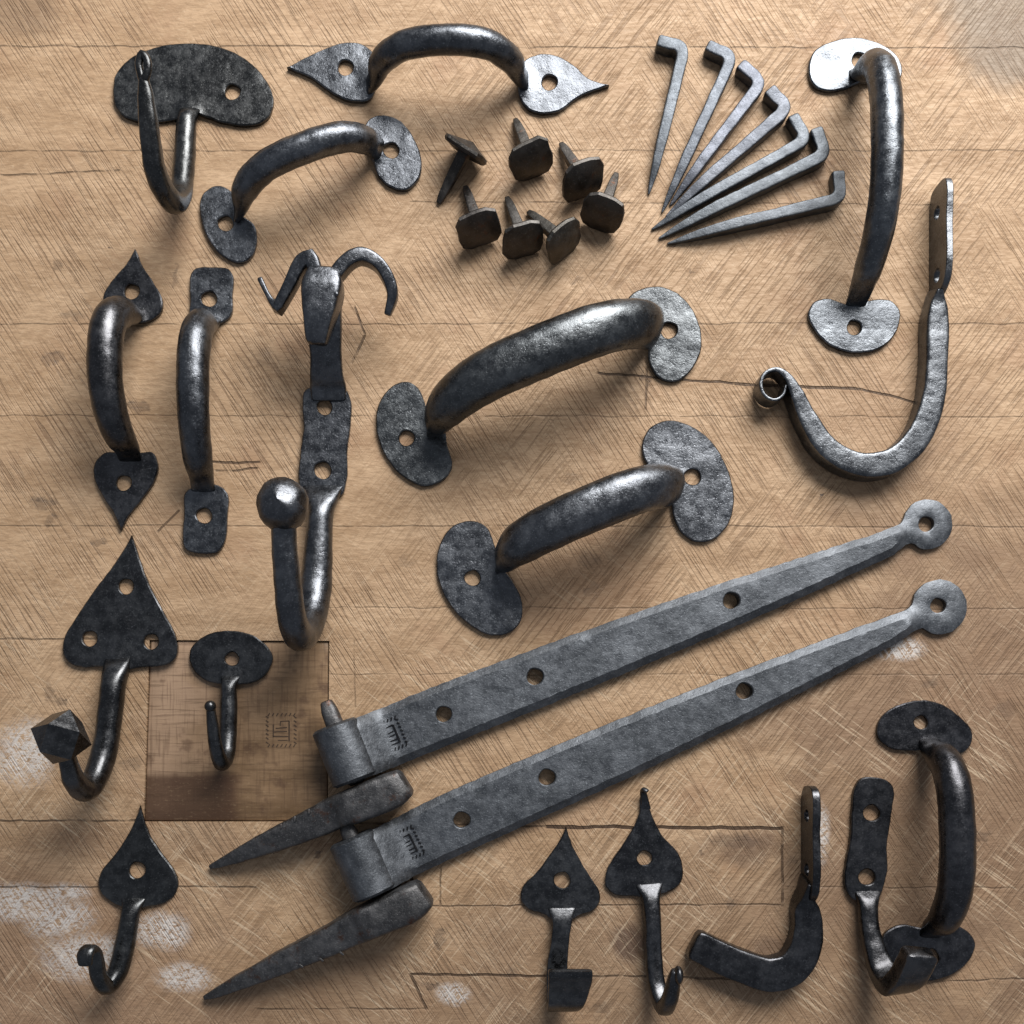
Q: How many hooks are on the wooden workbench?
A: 10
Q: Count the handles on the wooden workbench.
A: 8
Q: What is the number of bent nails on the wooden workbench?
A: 7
